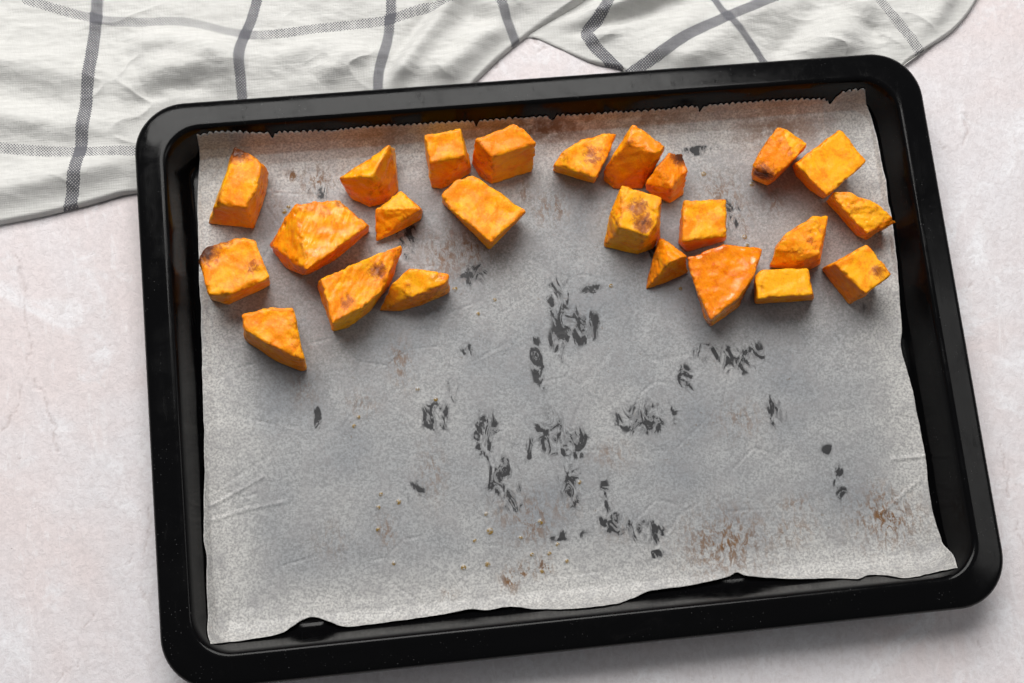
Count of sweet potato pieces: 24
